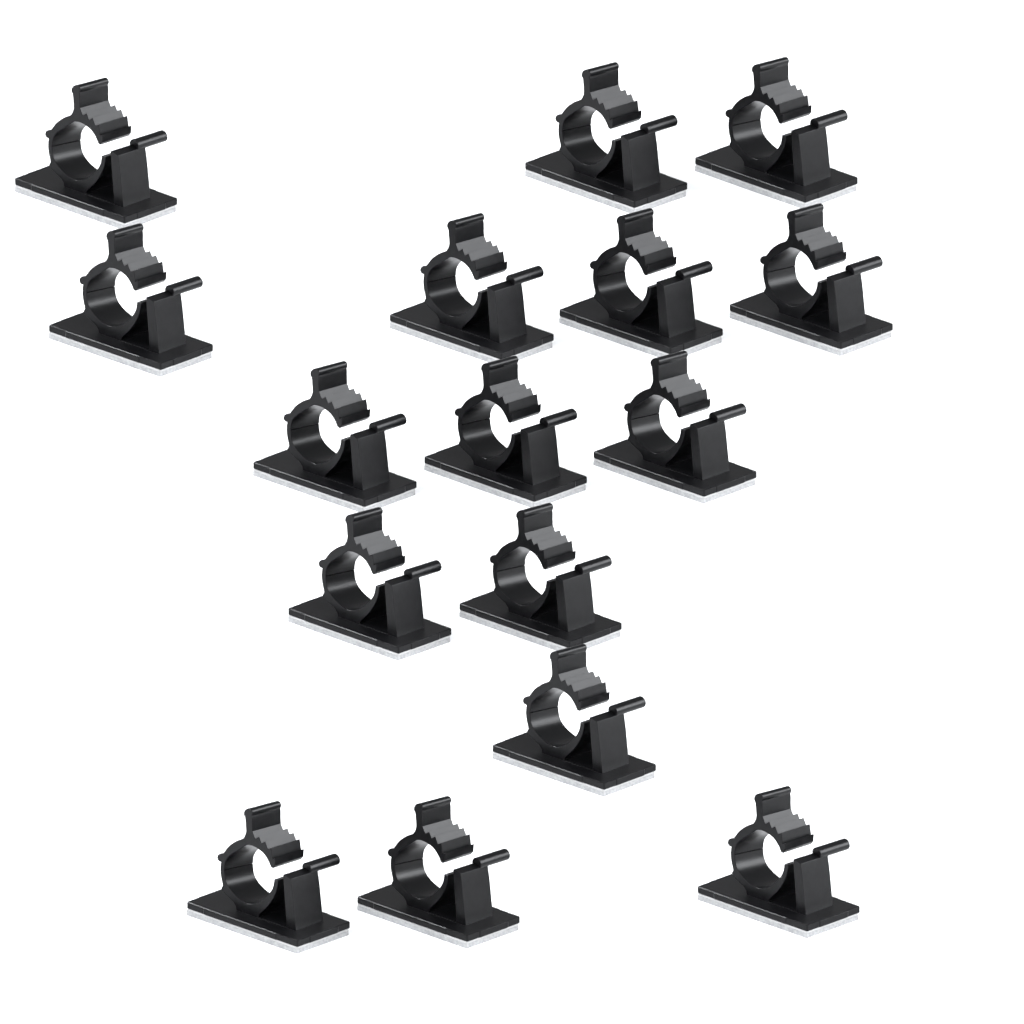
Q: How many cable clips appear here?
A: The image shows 16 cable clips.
